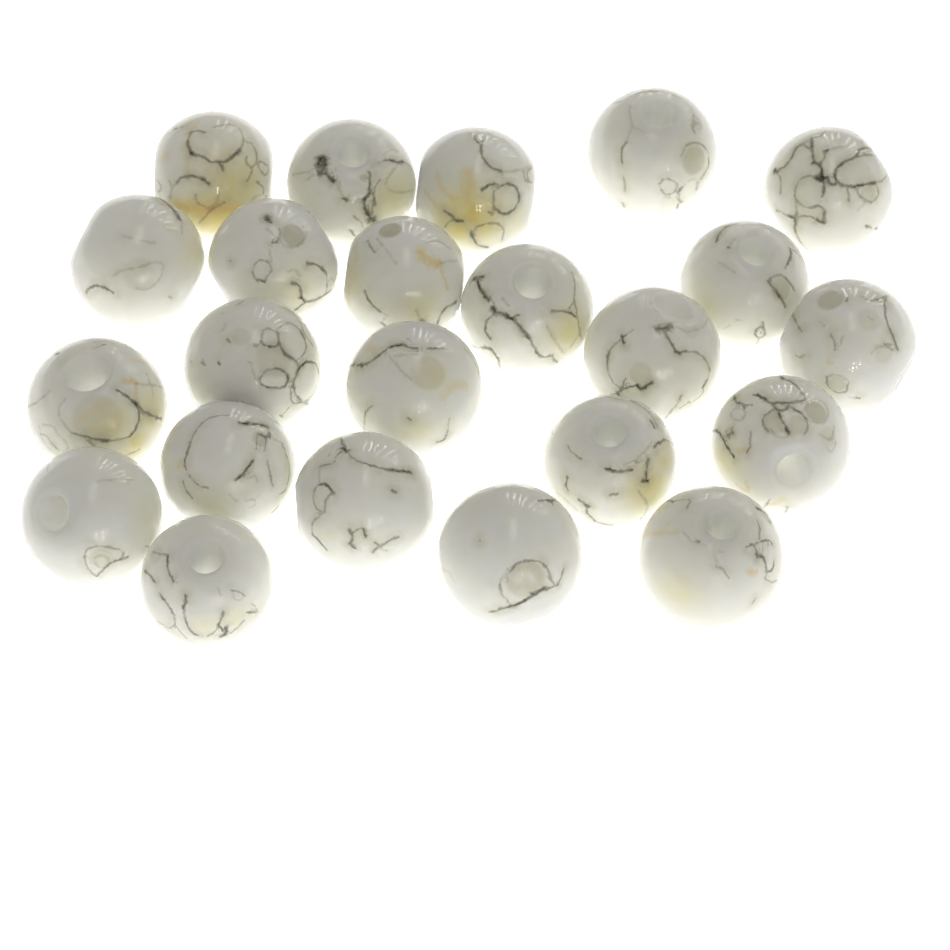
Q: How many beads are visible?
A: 23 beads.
